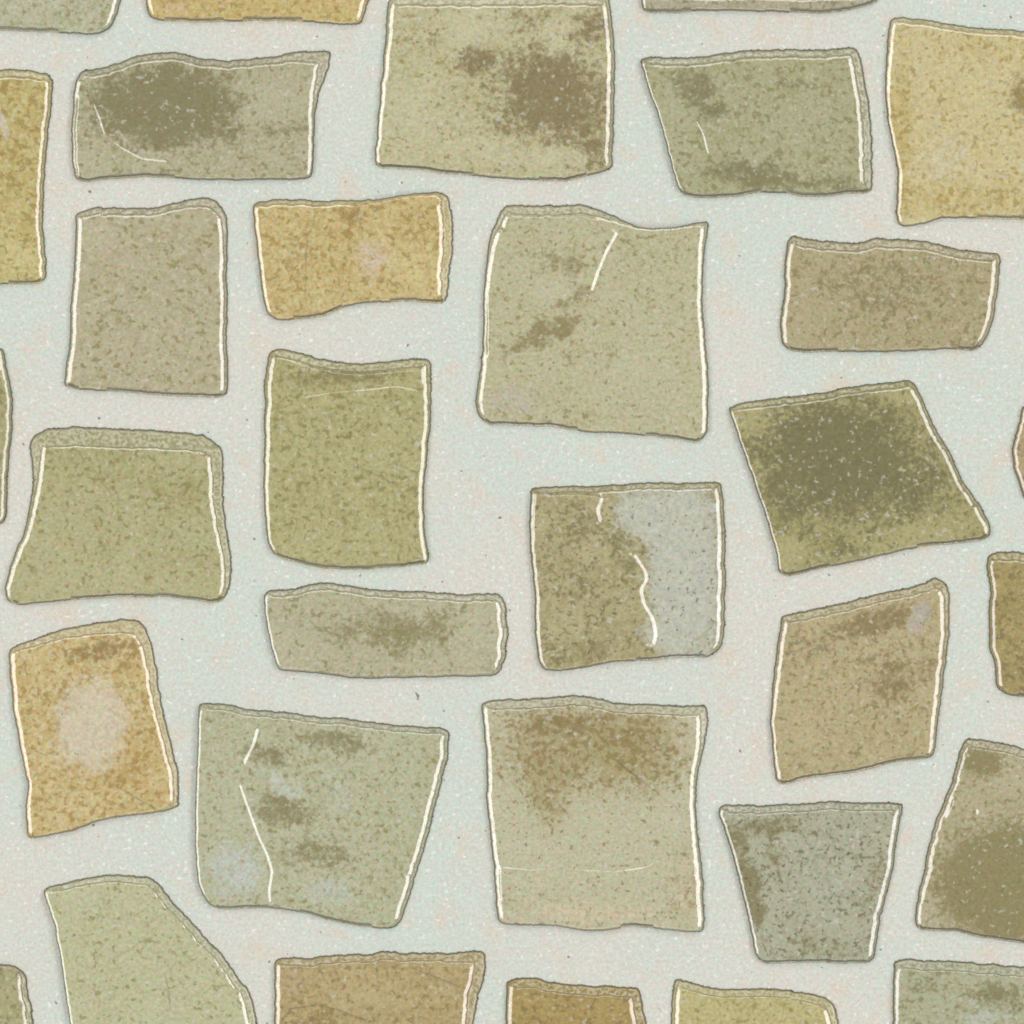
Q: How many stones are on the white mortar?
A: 32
